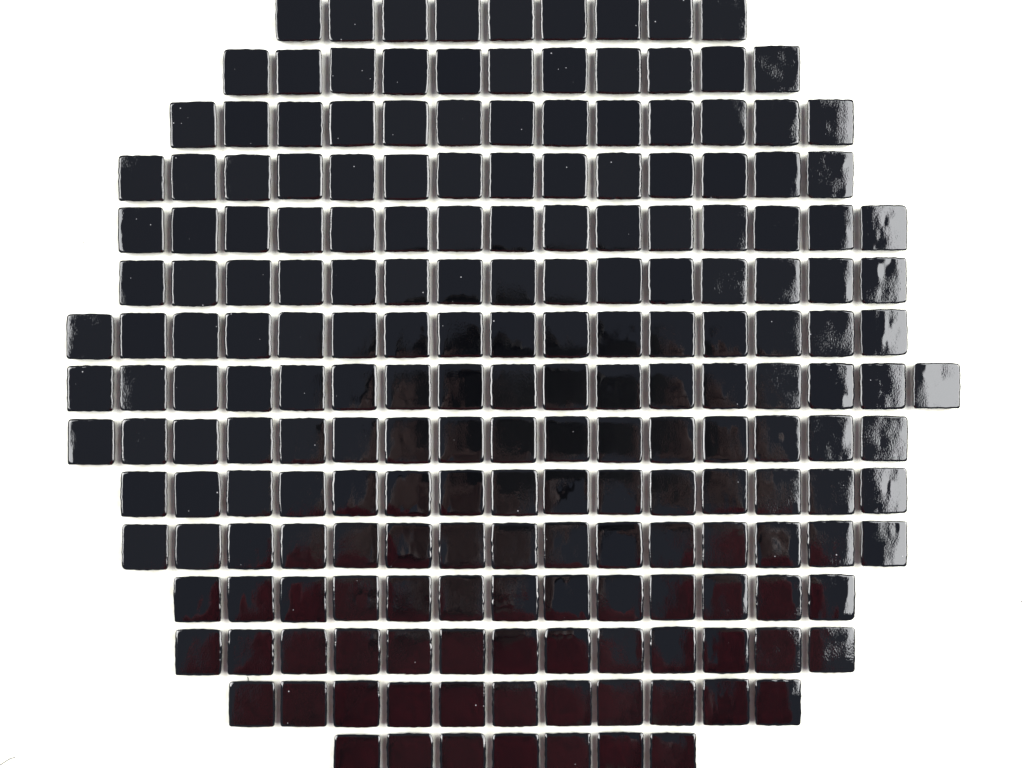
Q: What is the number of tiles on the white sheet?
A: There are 200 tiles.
